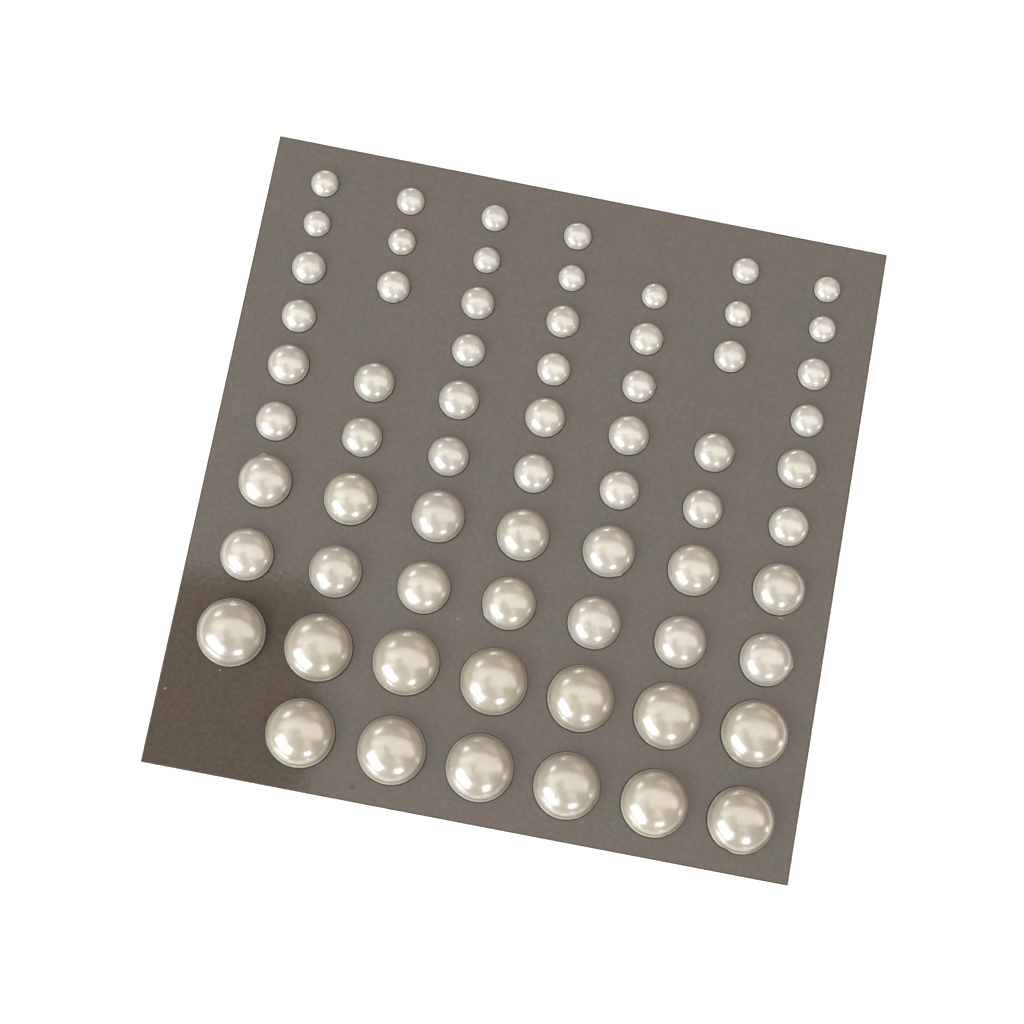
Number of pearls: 66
